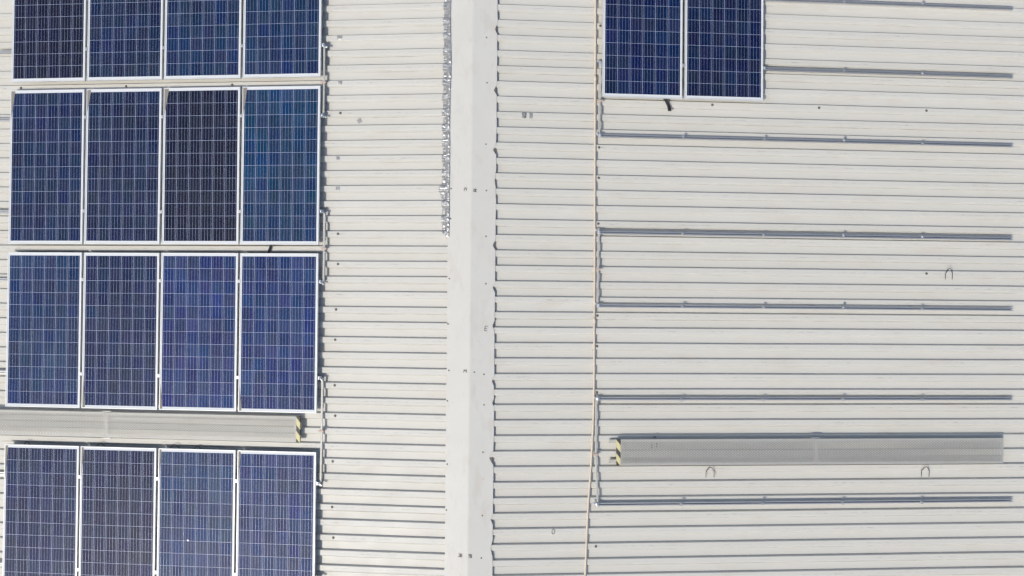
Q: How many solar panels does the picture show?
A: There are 18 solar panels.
